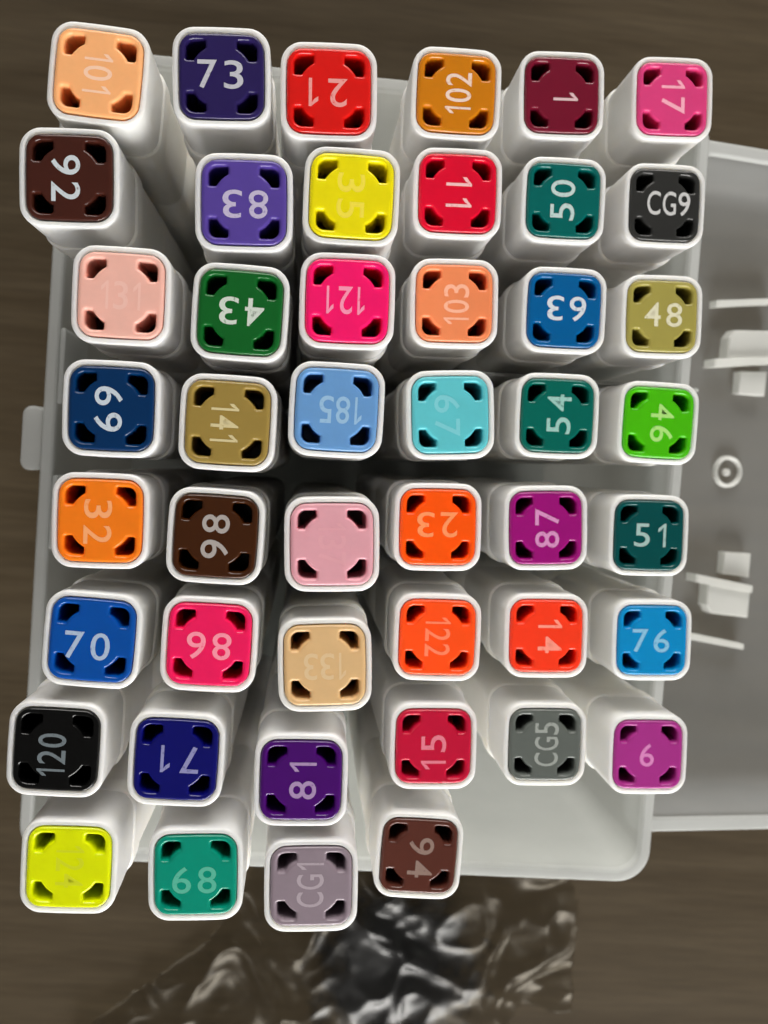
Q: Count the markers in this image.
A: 46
